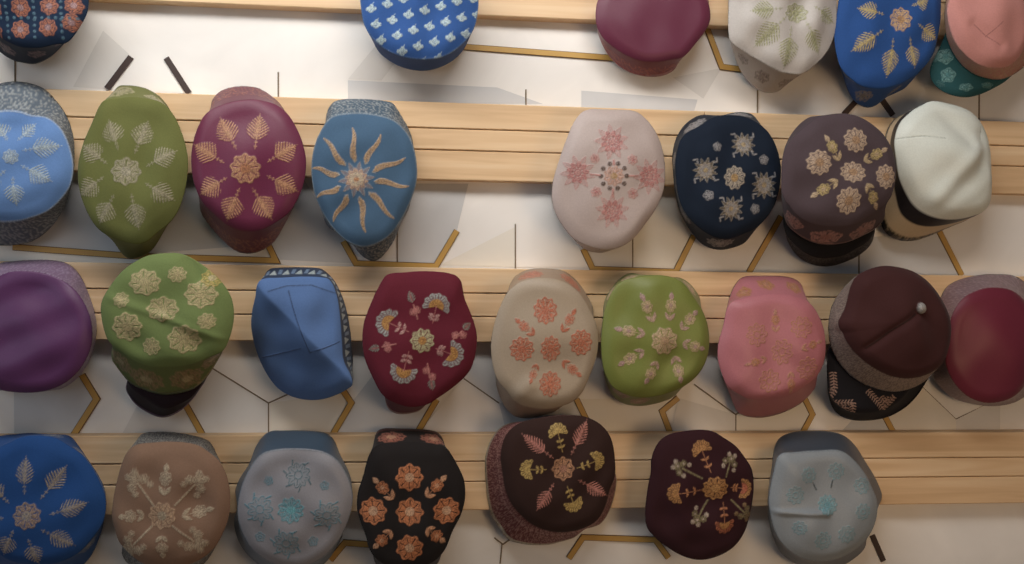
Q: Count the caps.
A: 34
